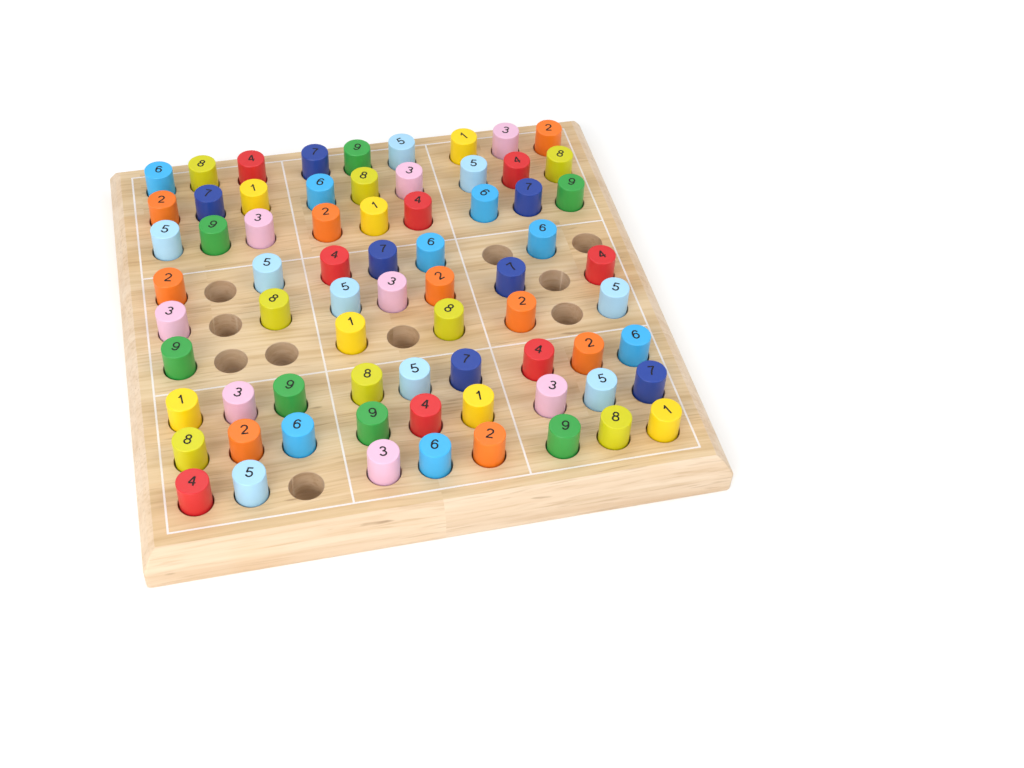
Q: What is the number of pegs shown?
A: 71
